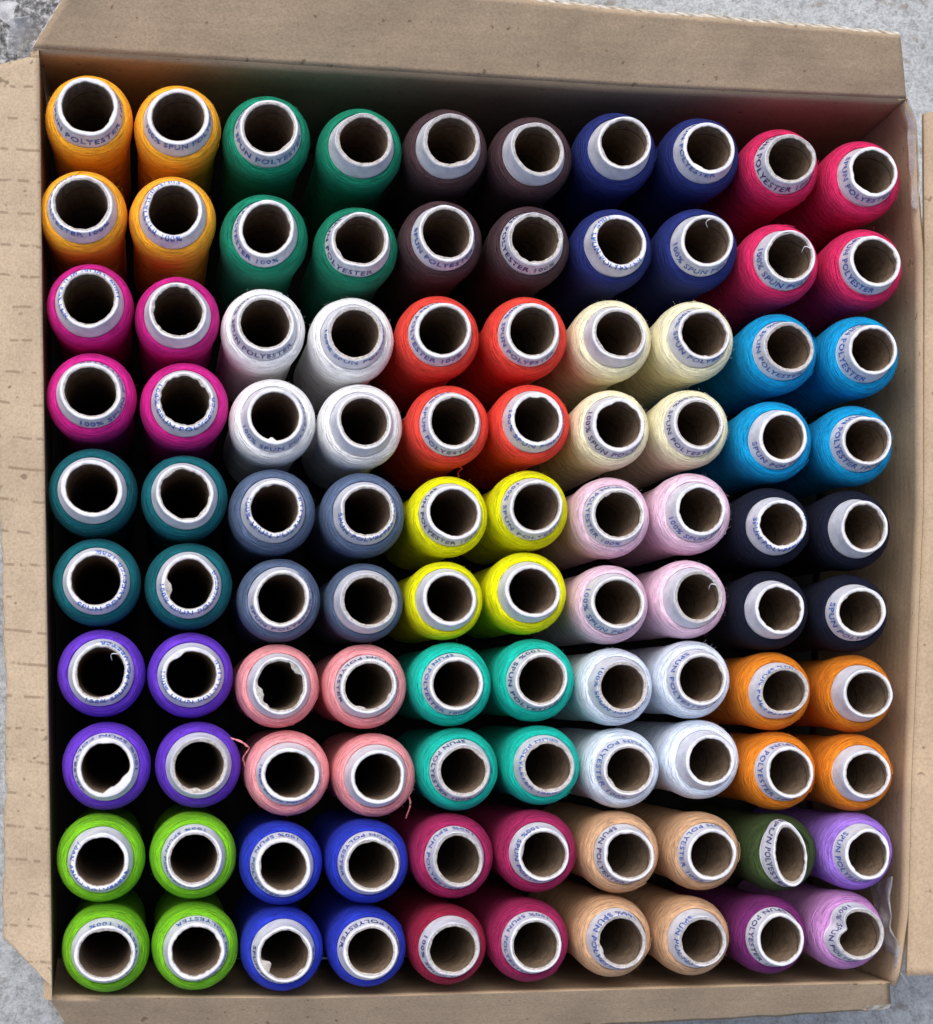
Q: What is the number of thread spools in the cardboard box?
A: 100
